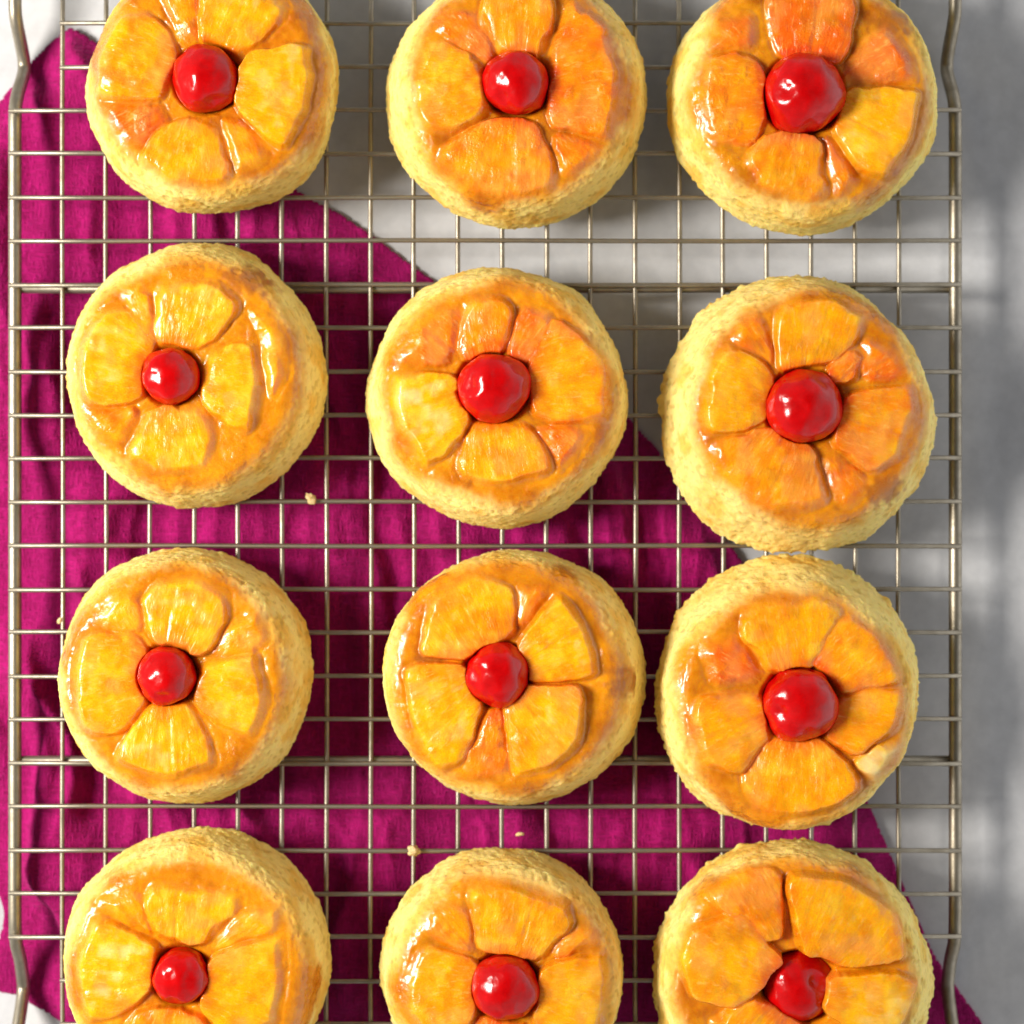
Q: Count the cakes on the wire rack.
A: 12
